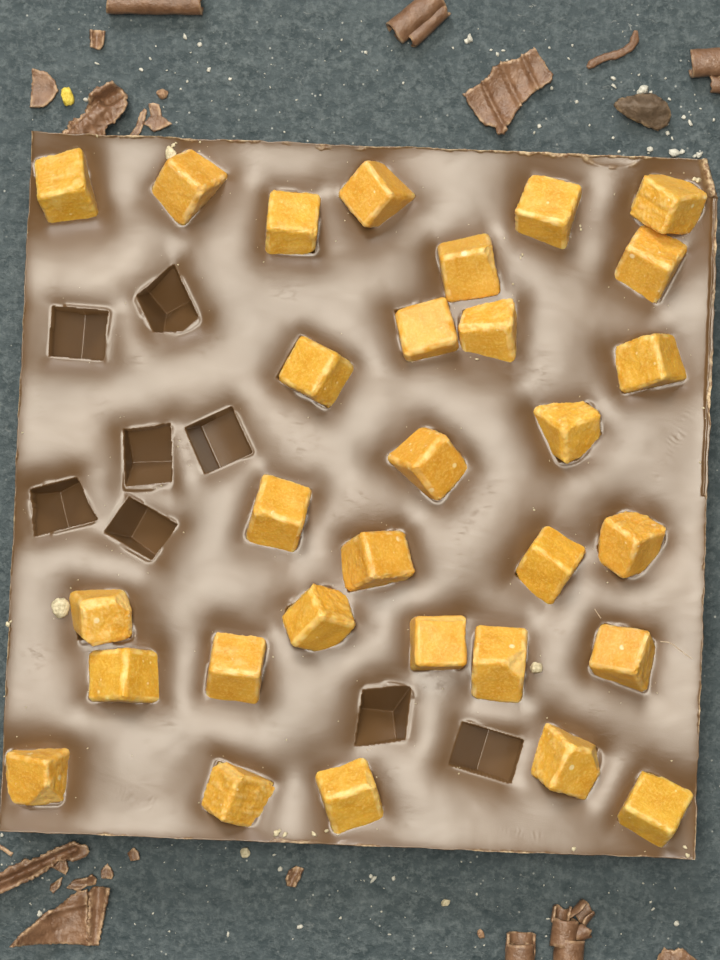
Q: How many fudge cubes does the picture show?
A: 30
